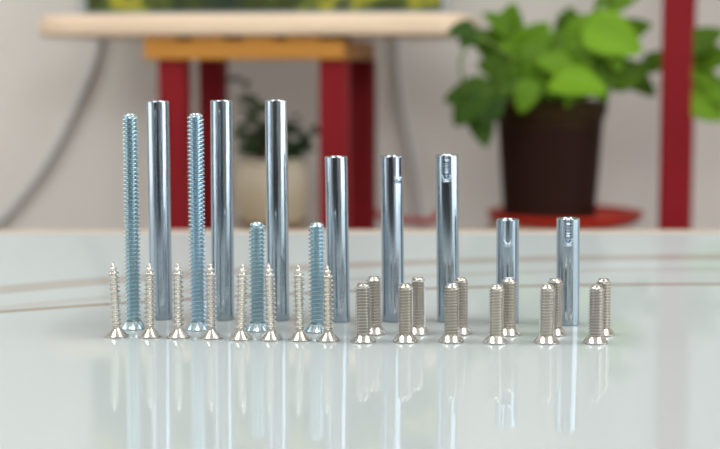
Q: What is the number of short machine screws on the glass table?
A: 12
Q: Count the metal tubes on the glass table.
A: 8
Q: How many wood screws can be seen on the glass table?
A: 8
